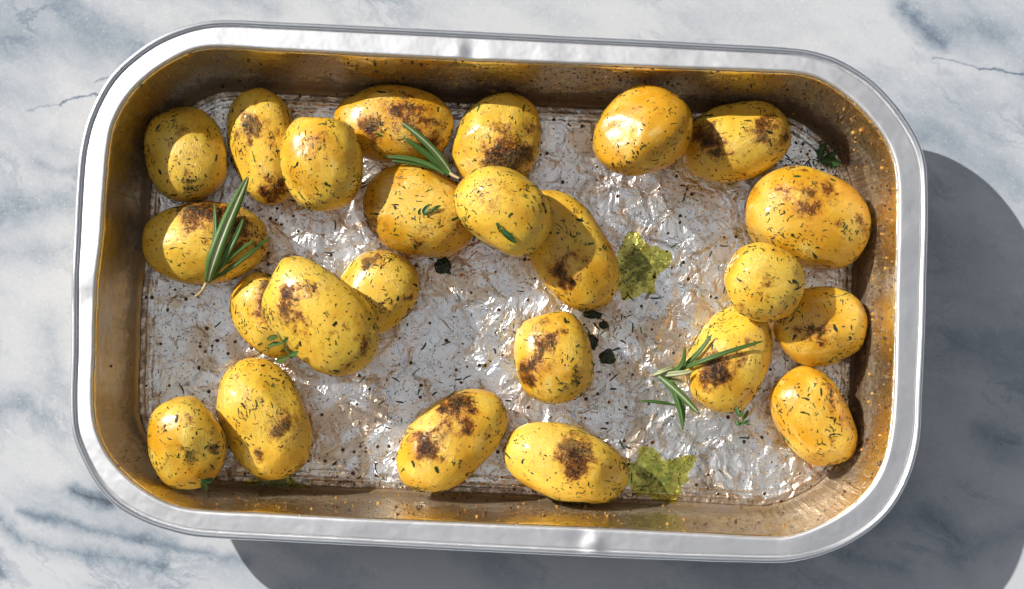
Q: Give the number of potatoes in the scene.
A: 24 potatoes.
